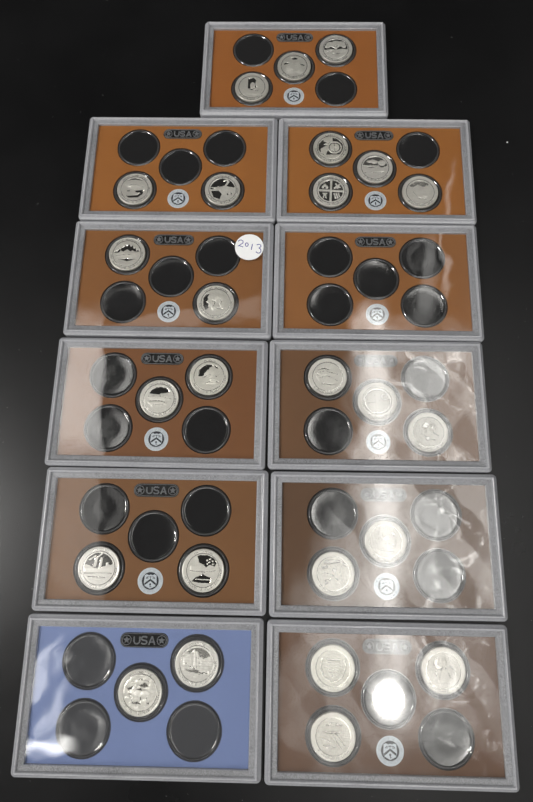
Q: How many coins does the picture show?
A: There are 25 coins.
